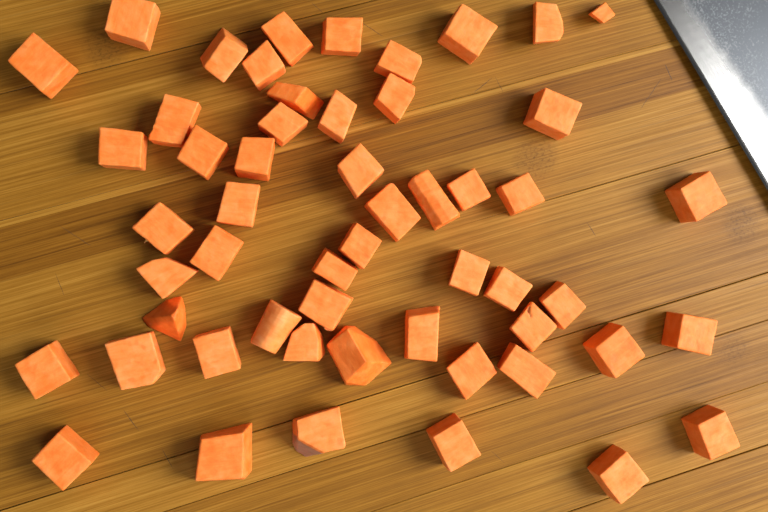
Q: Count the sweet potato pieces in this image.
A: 54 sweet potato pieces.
